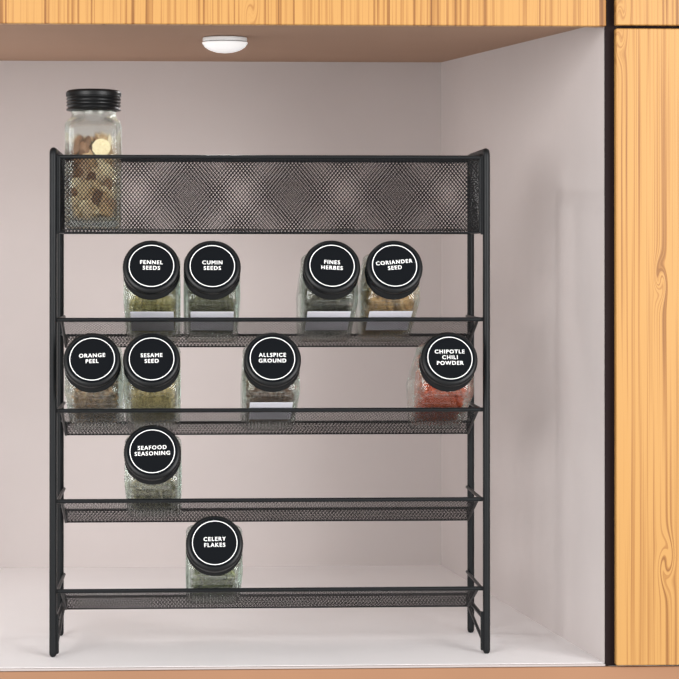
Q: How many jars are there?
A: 11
